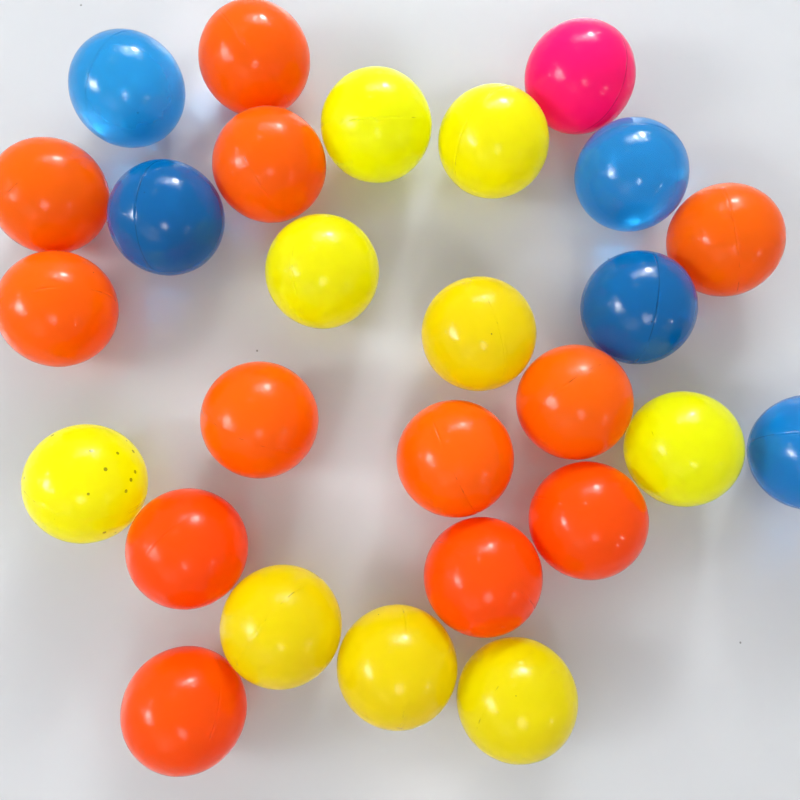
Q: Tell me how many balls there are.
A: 27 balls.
